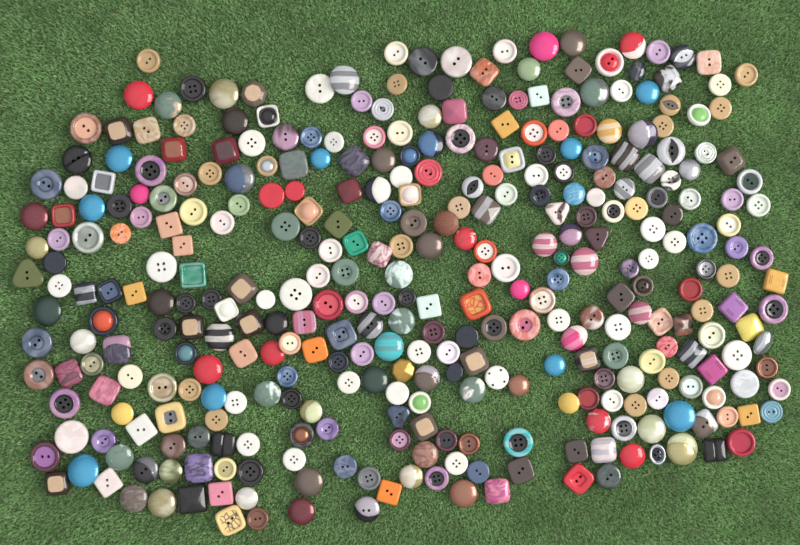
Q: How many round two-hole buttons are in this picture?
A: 92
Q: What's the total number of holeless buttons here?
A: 145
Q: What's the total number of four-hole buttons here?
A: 81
